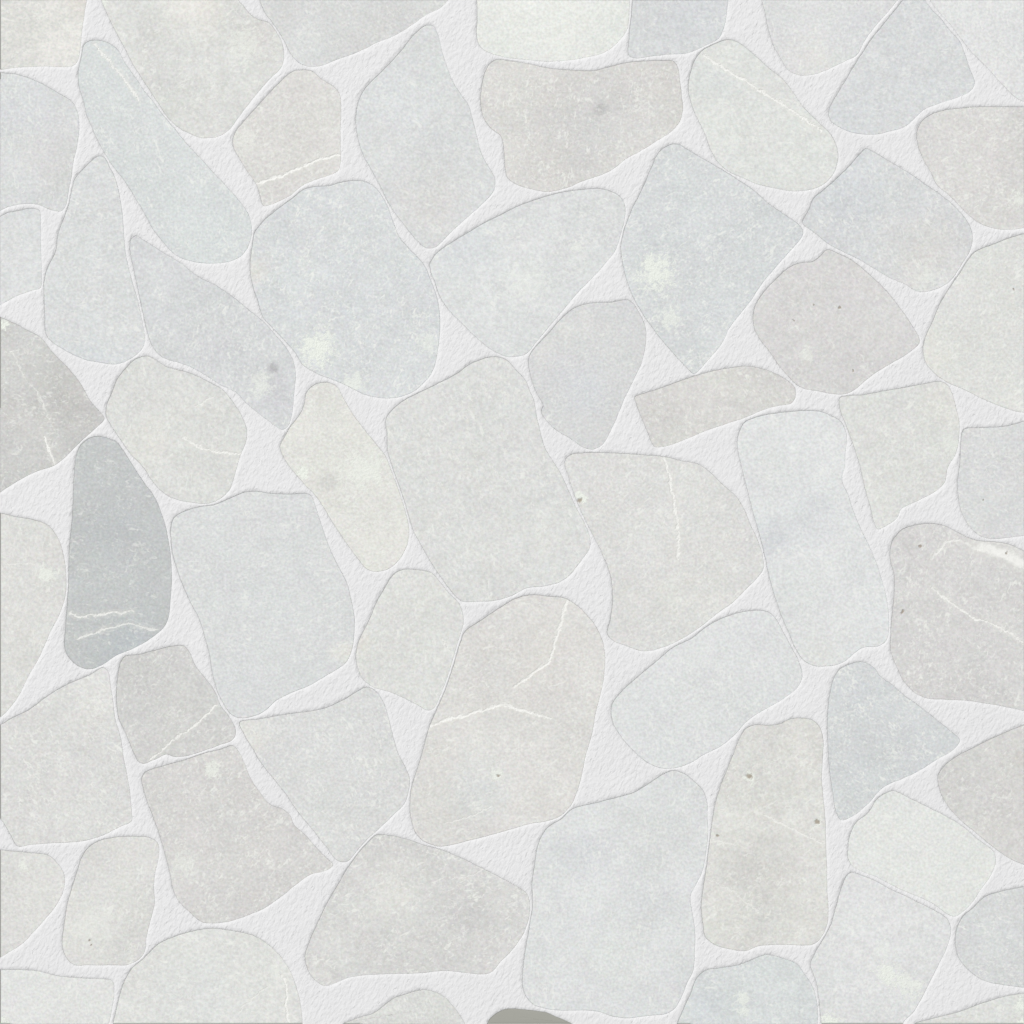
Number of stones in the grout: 61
